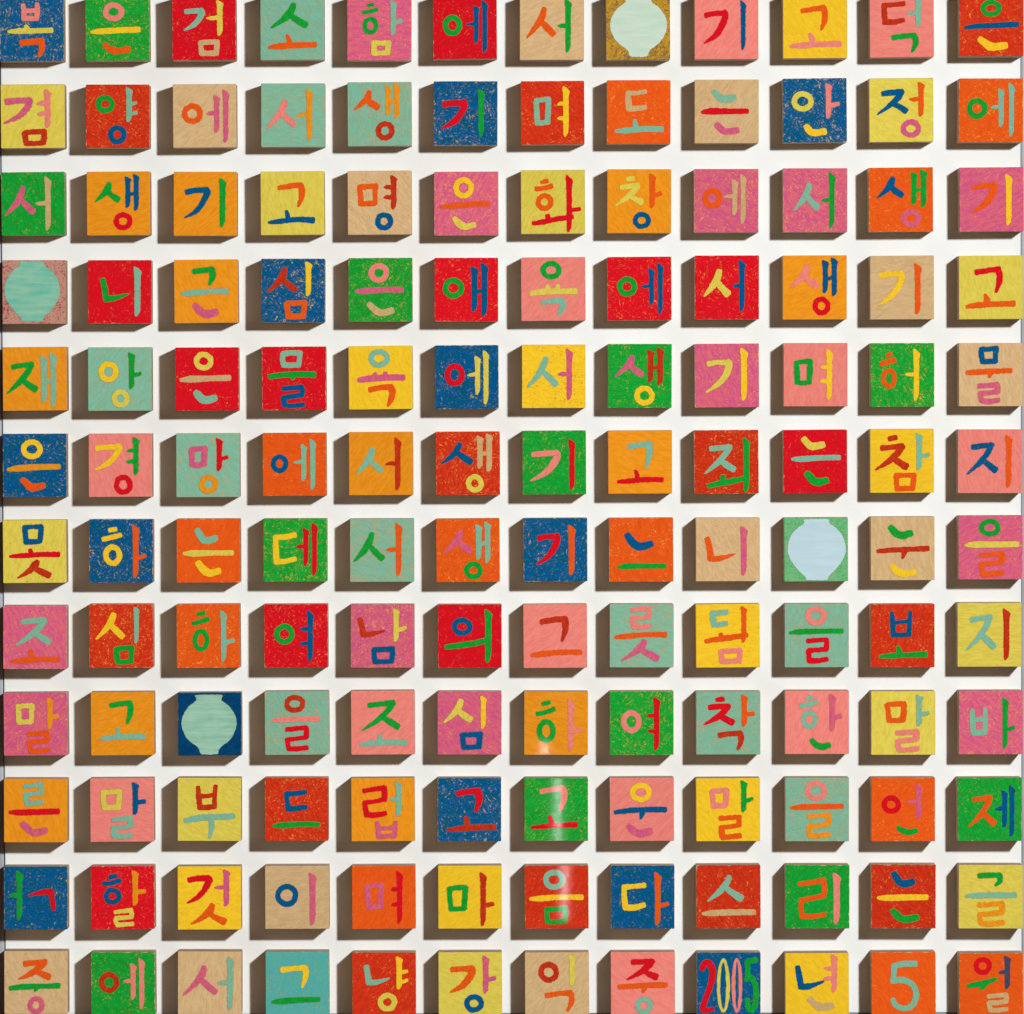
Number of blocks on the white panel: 144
